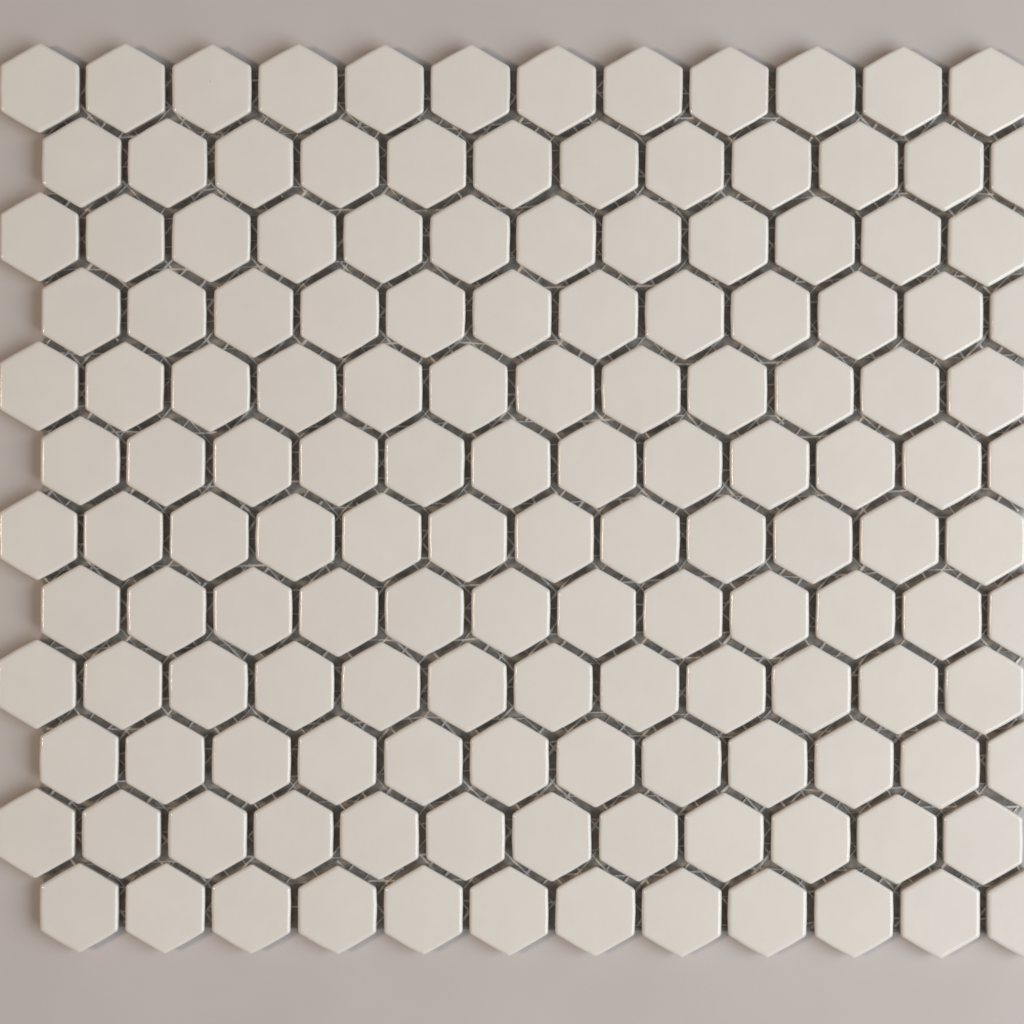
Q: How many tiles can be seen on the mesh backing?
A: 144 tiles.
